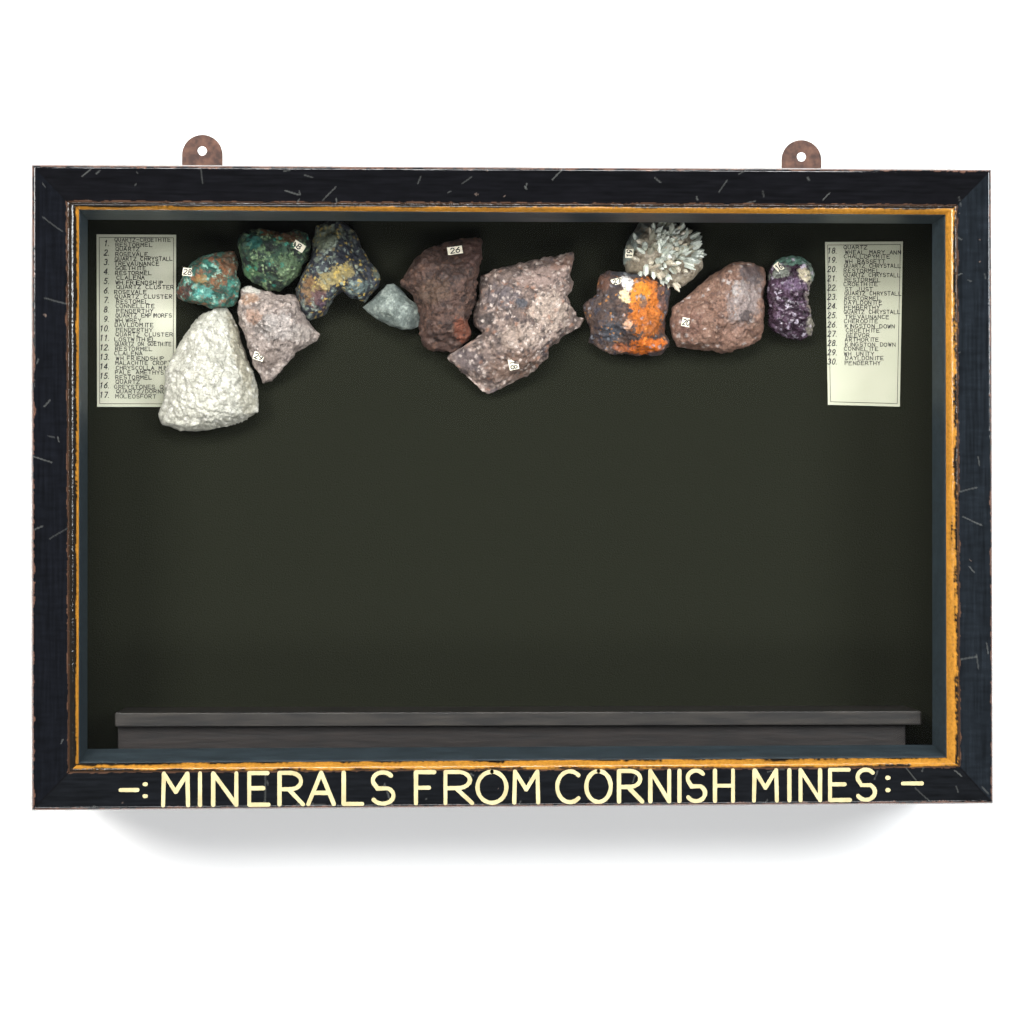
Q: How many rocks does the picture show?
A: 12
